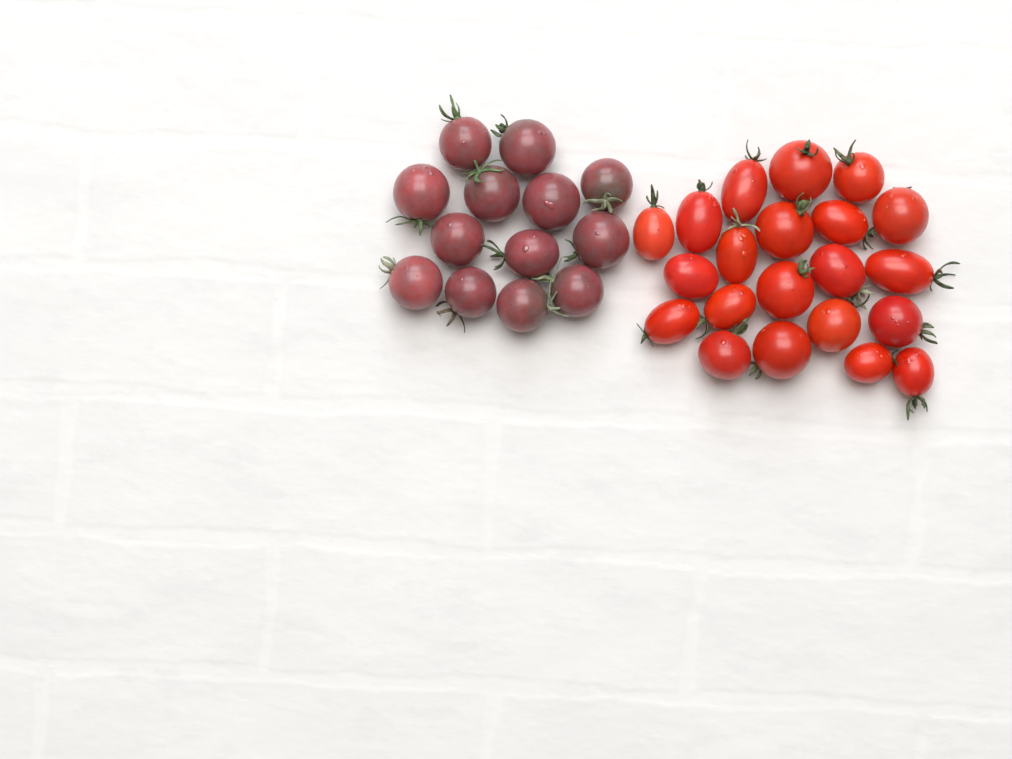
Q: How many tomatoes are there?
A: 34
